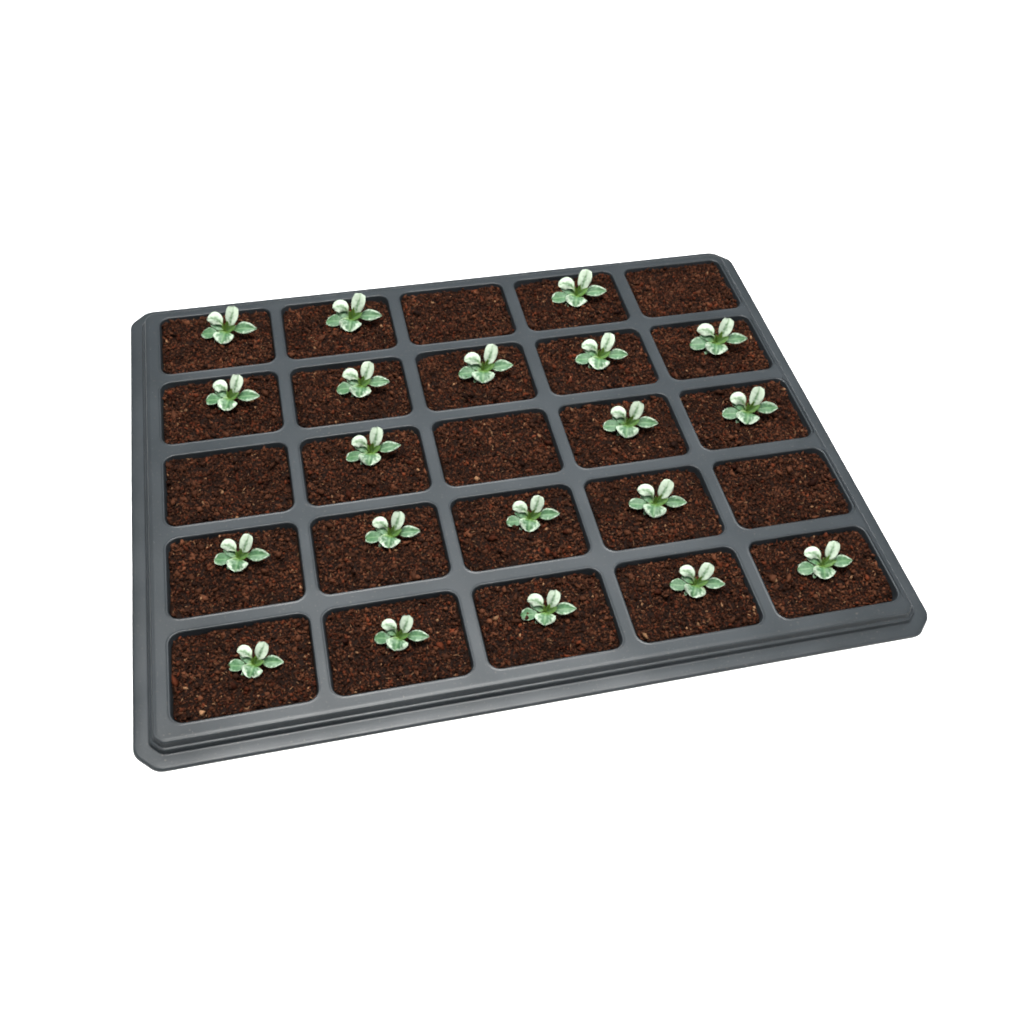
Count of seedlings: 20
